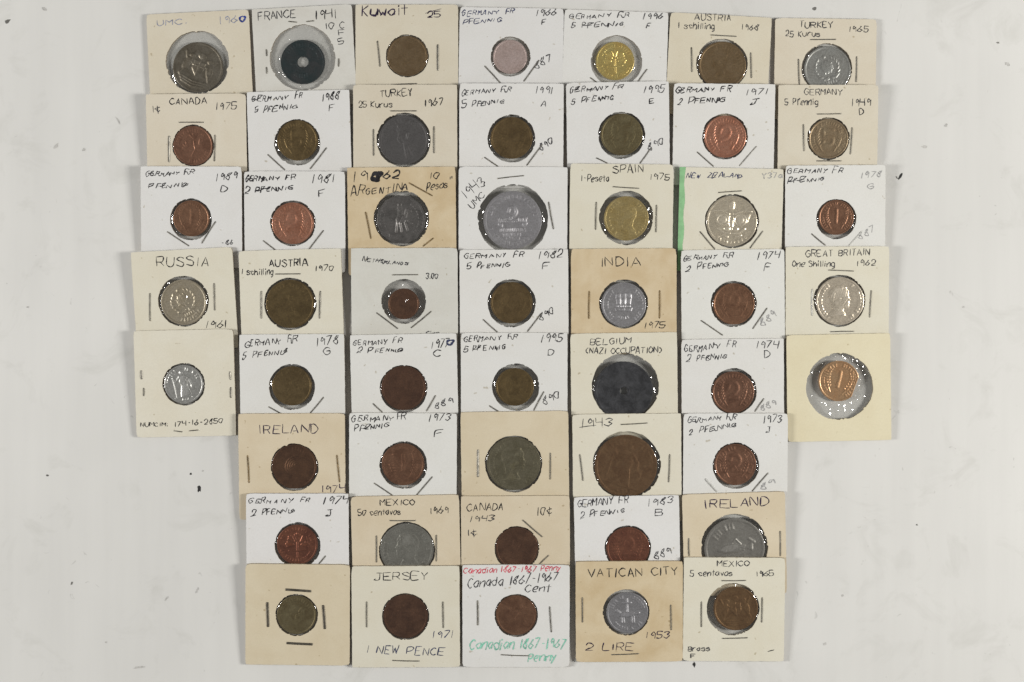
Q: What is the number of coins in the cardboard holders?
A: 50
